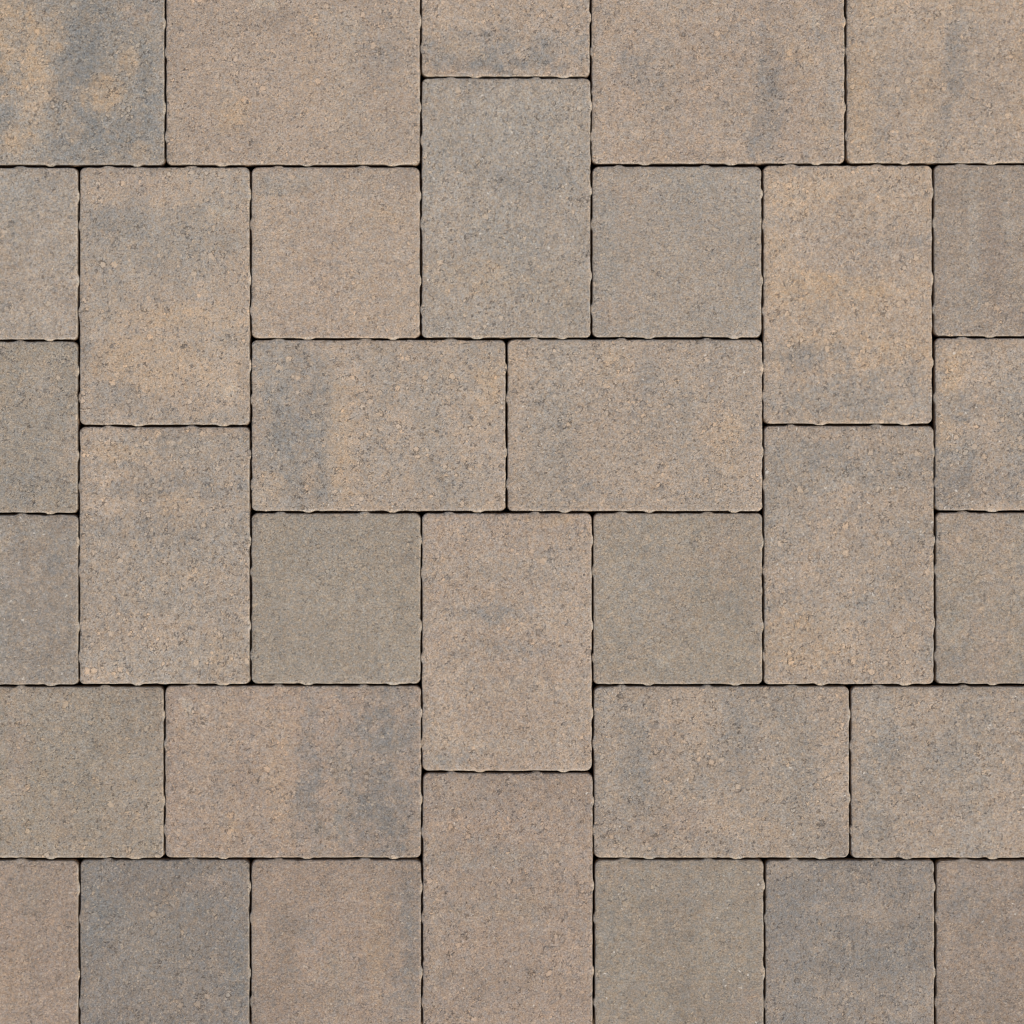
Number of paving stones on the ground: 34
